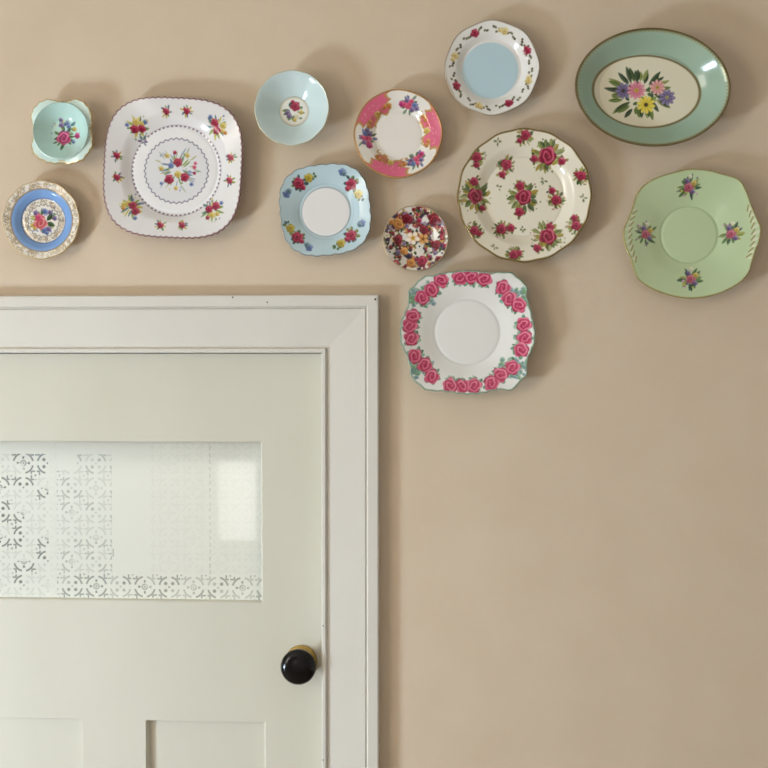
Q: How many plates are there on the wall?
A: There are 12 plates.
